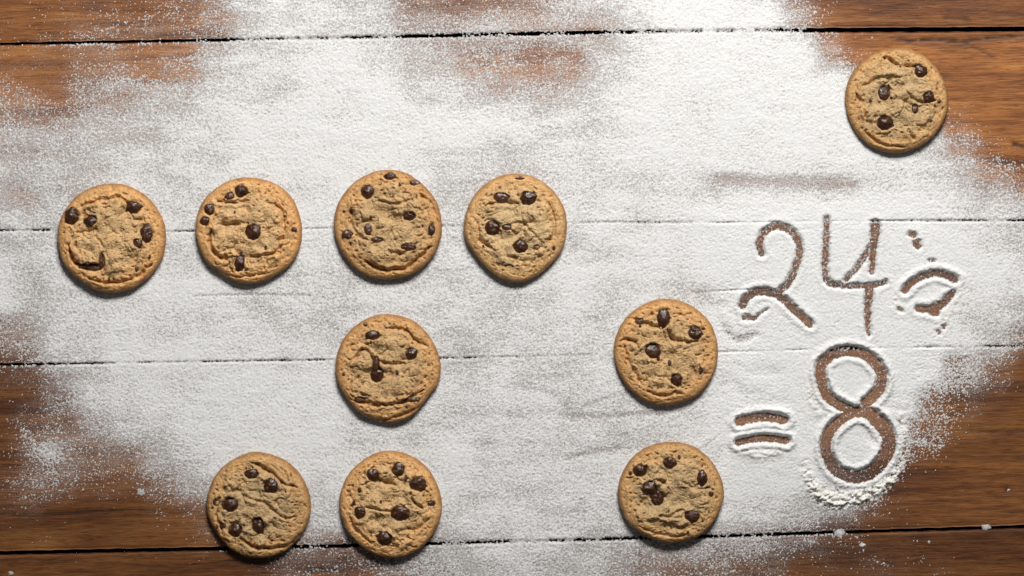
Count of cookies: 10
